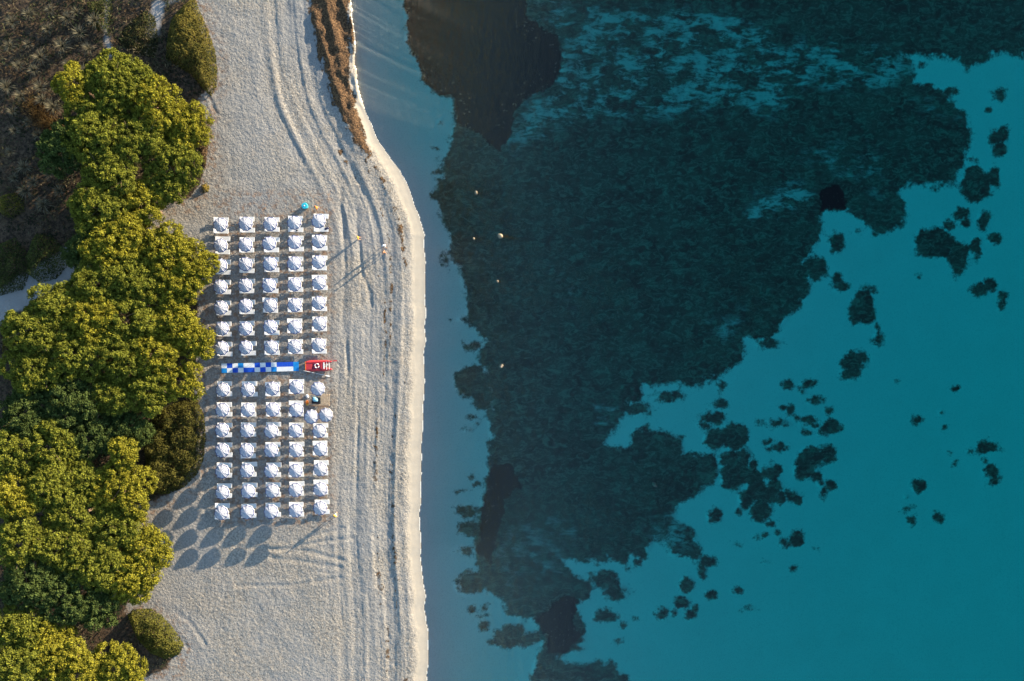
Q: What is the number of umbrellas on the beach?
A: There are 71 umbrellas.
